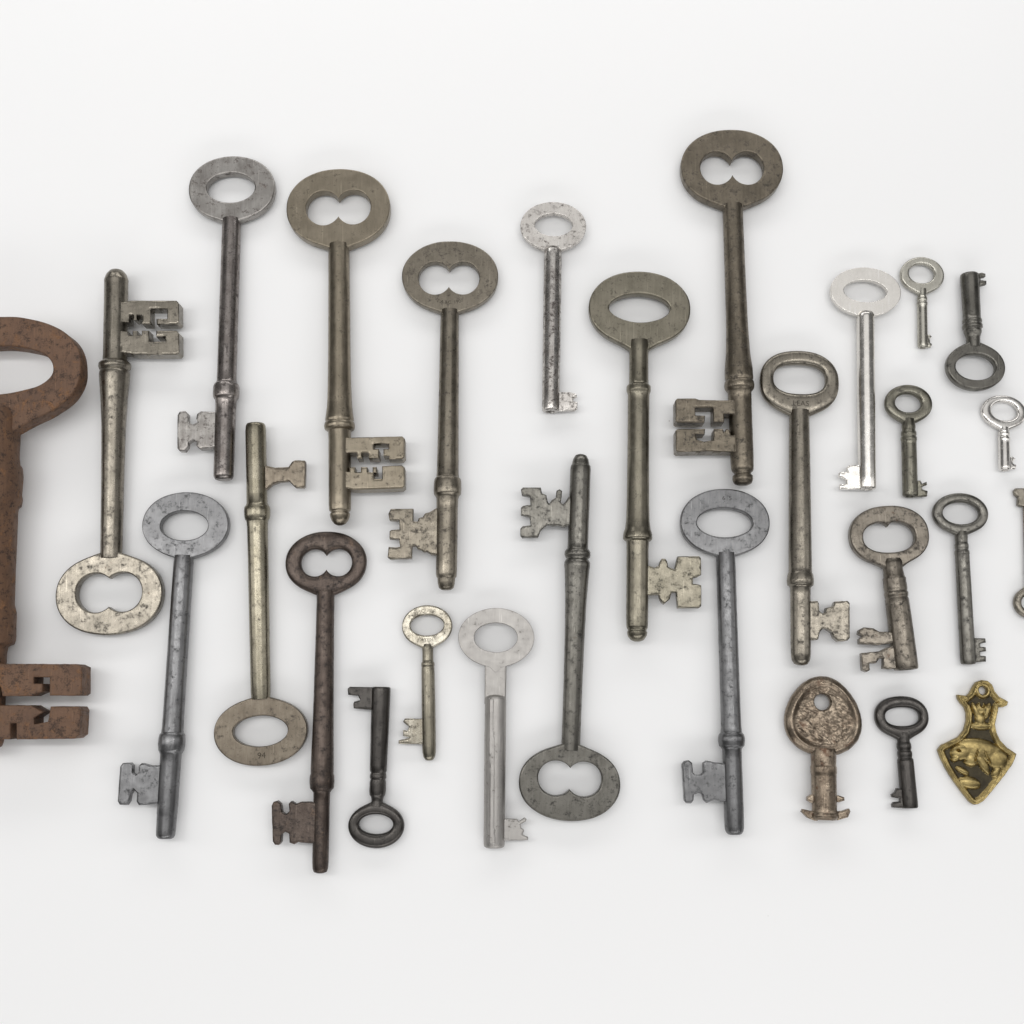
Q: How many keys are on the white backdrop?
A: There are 27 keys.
